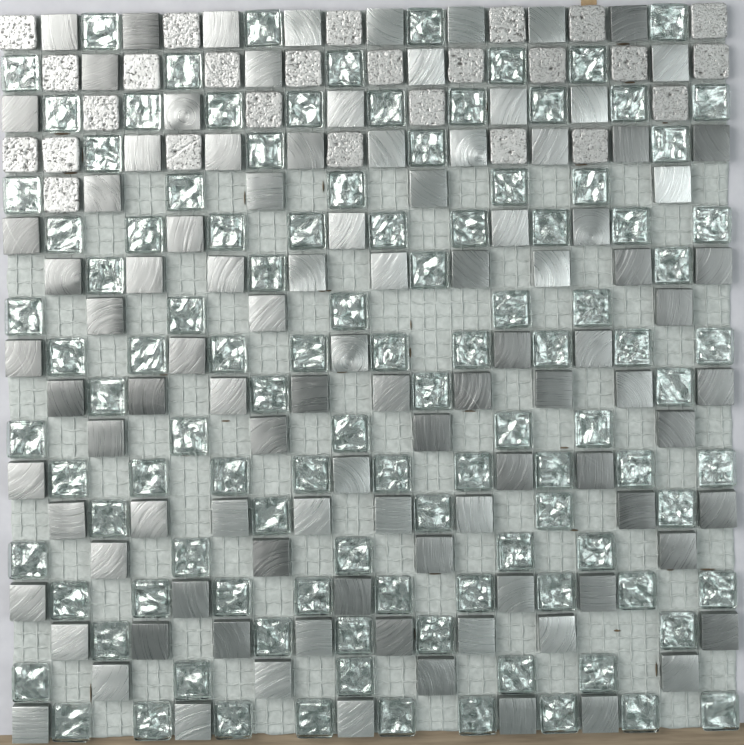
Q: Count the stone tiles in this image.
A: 26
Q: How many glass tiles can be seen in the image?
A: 110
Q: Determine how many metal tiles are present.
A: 102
